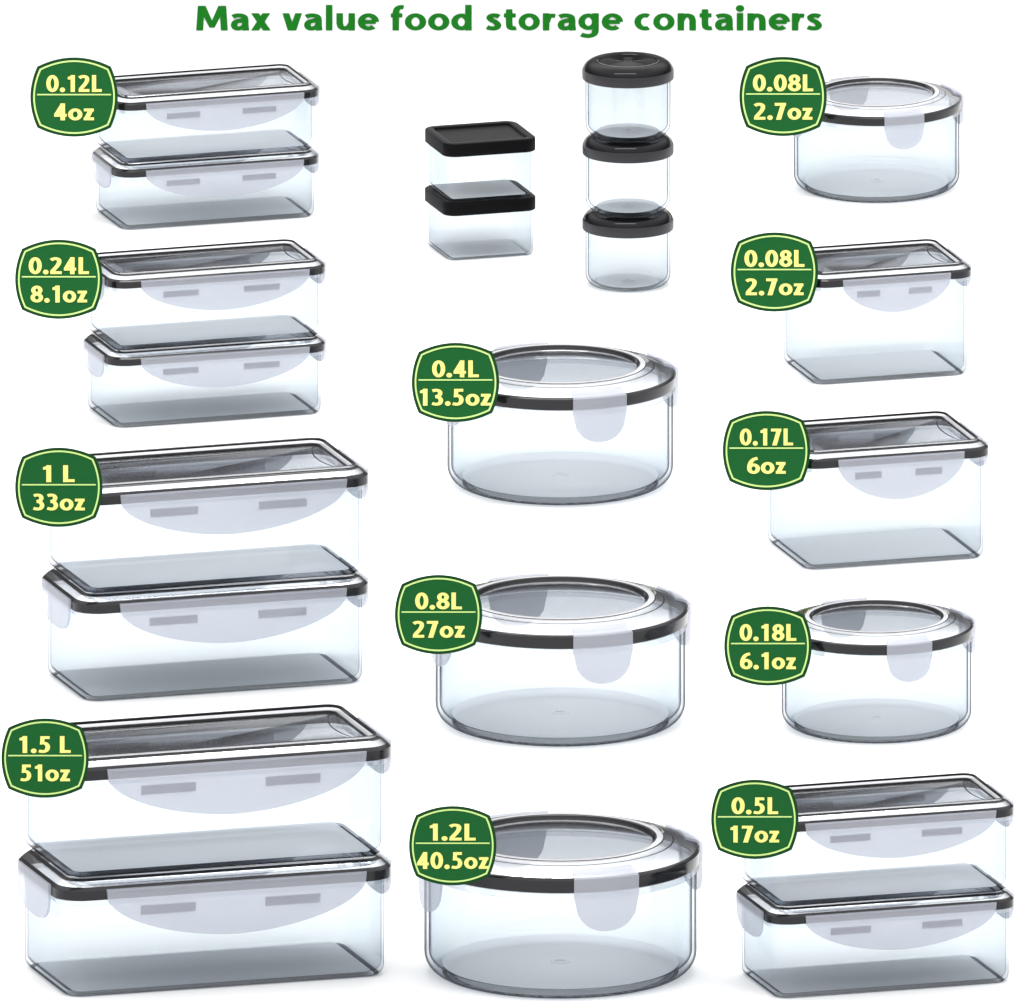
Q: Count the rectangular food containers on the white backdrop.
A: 14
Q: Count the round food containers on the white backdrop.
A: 8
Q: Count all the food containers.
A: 22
